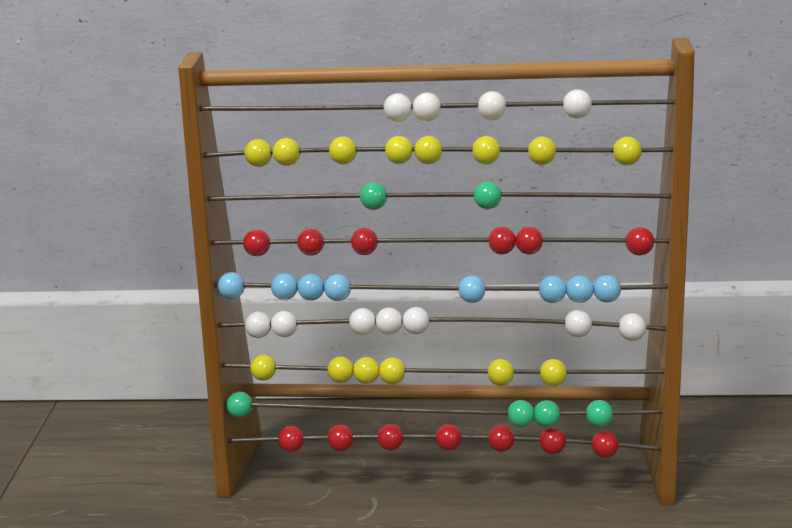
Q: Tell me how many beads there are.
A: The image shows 52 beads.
